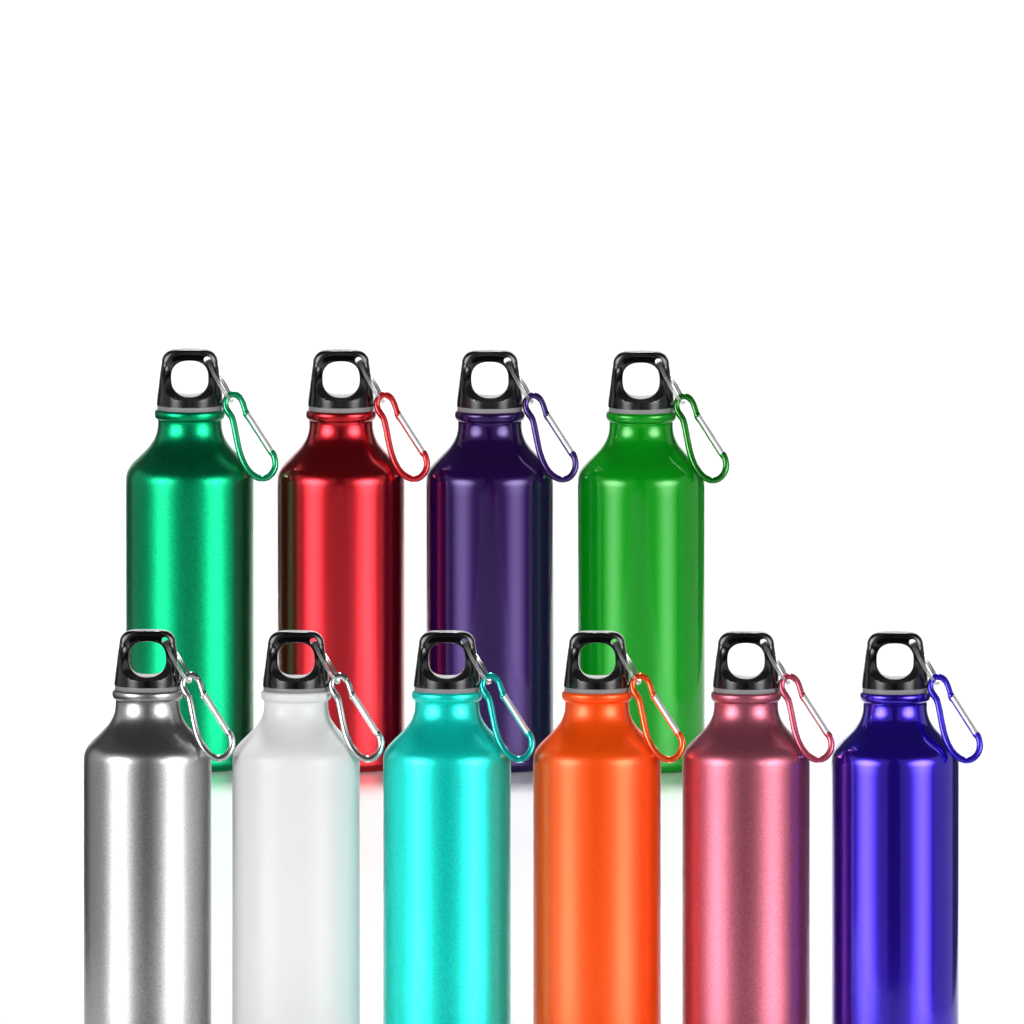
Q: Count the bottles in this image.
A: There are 10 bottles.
